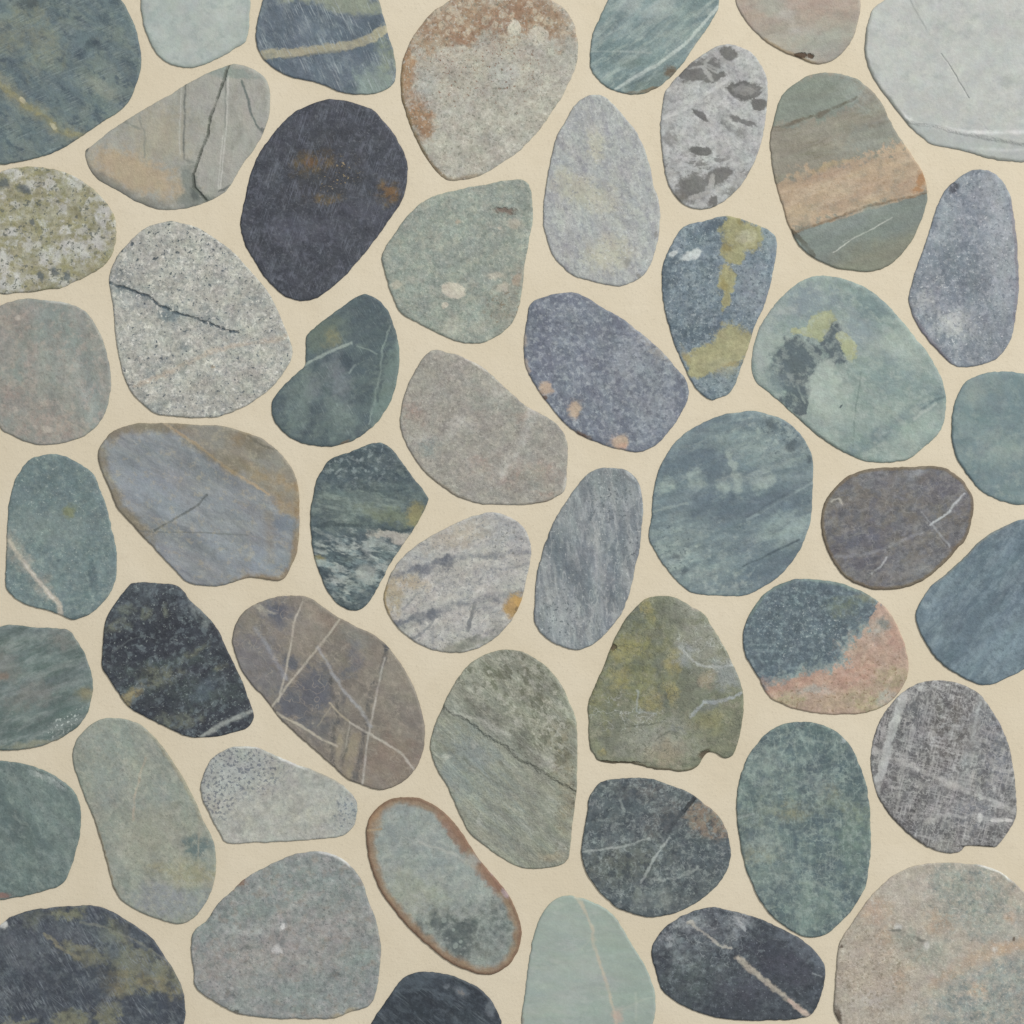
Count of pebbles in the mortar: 50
